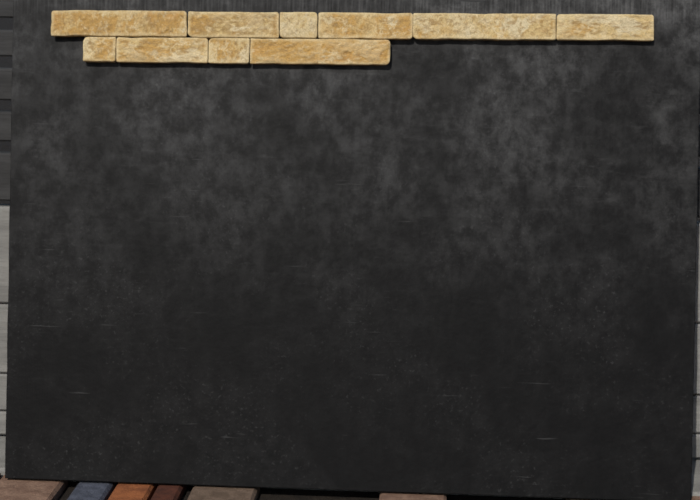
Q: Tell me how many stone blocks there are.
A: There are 10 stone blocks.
